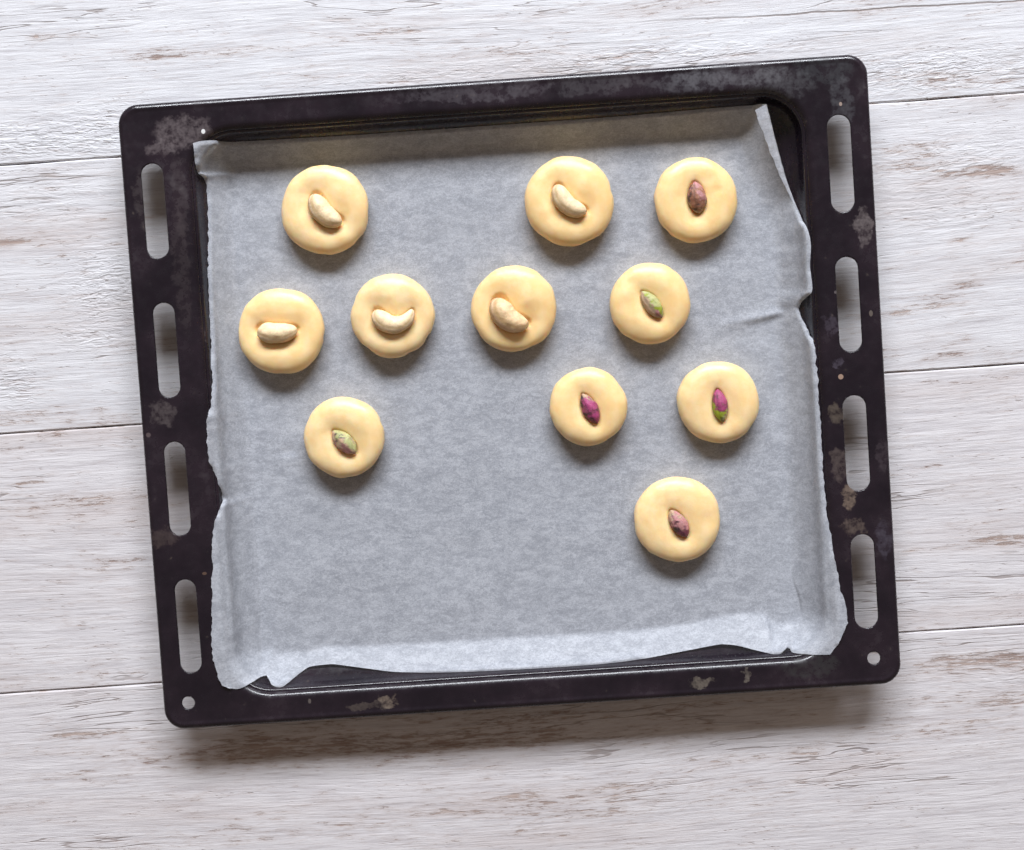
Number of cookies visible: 11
